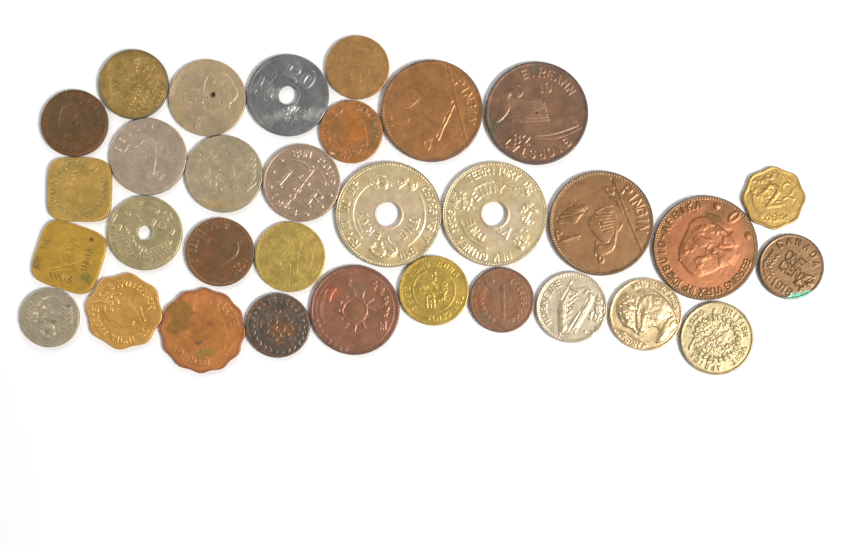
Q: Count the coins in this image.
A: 32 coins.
